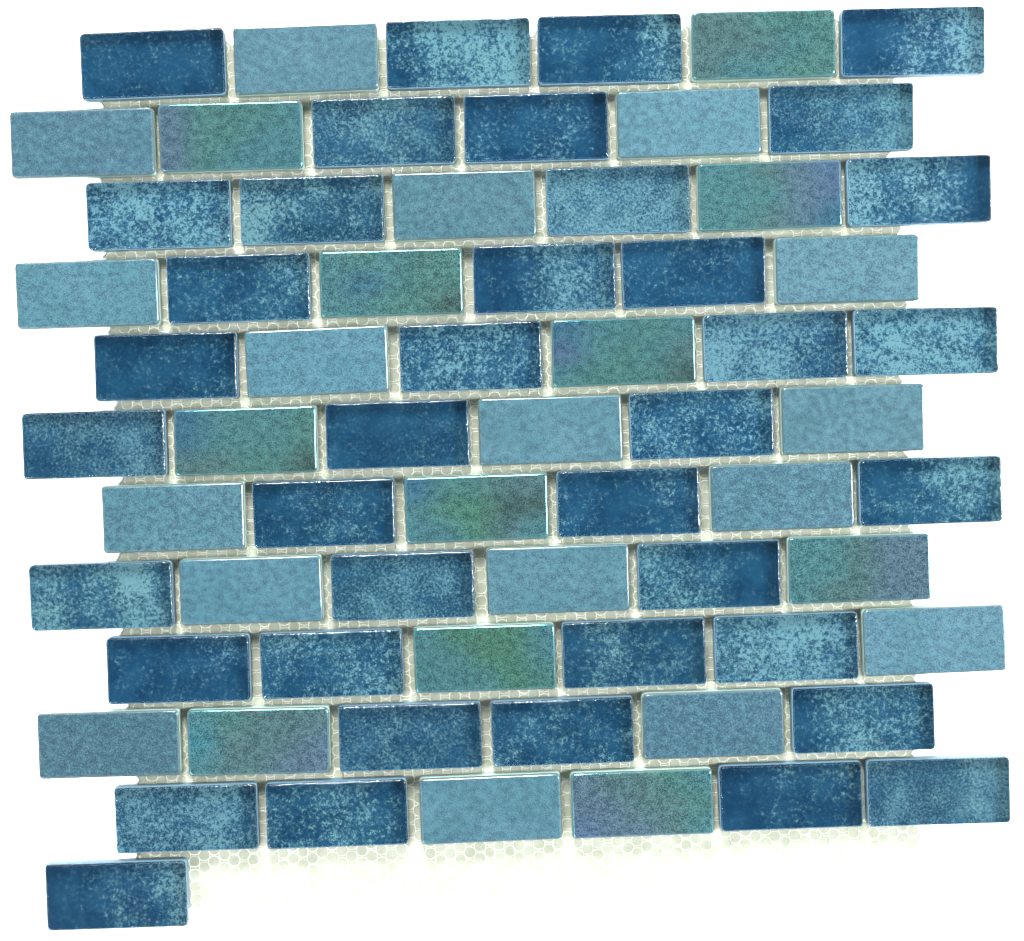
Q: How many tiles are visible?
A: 67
